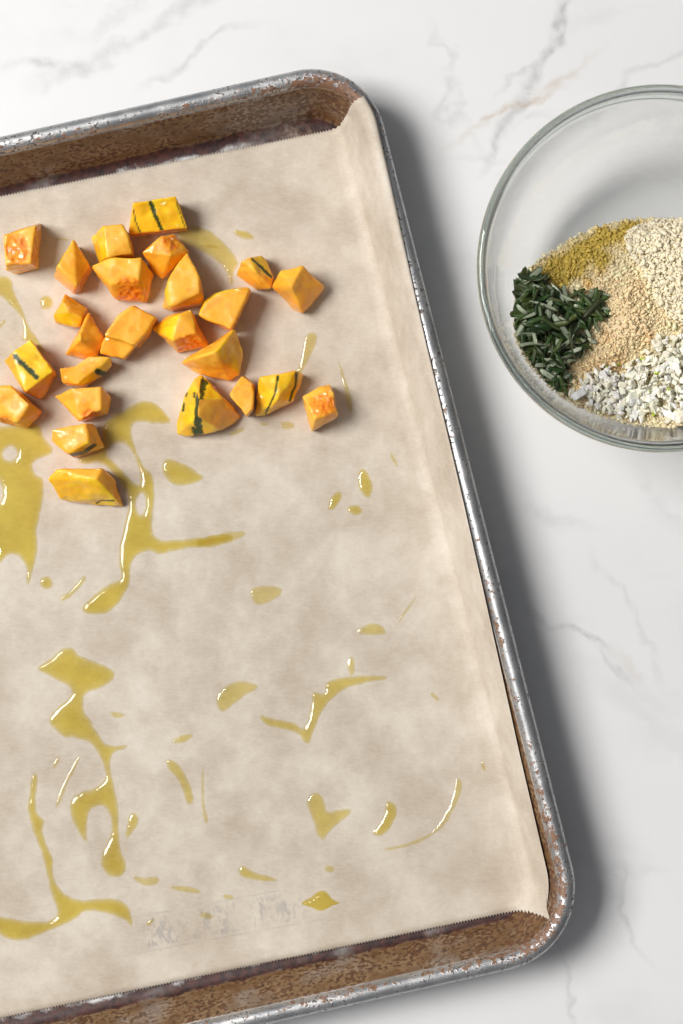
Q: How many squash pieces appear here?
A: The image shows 25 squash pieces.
